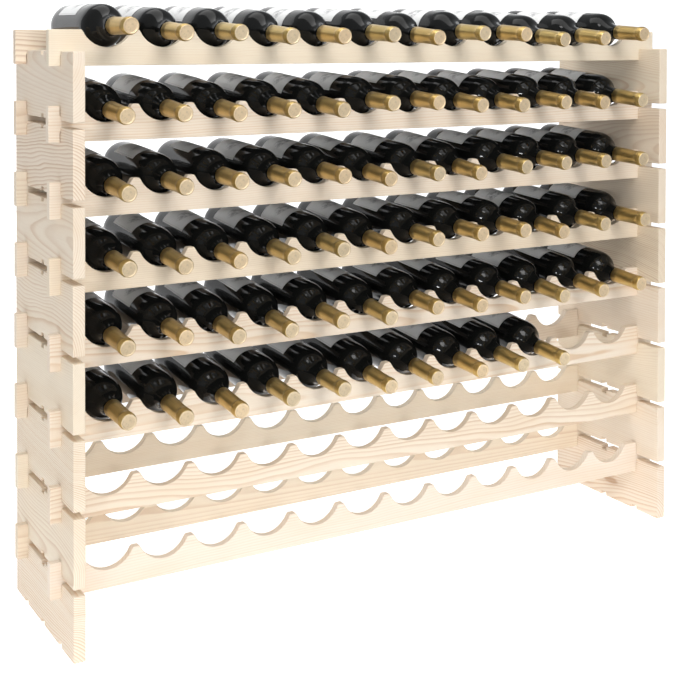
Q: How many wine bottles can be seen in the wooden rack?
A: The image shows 70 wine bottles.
